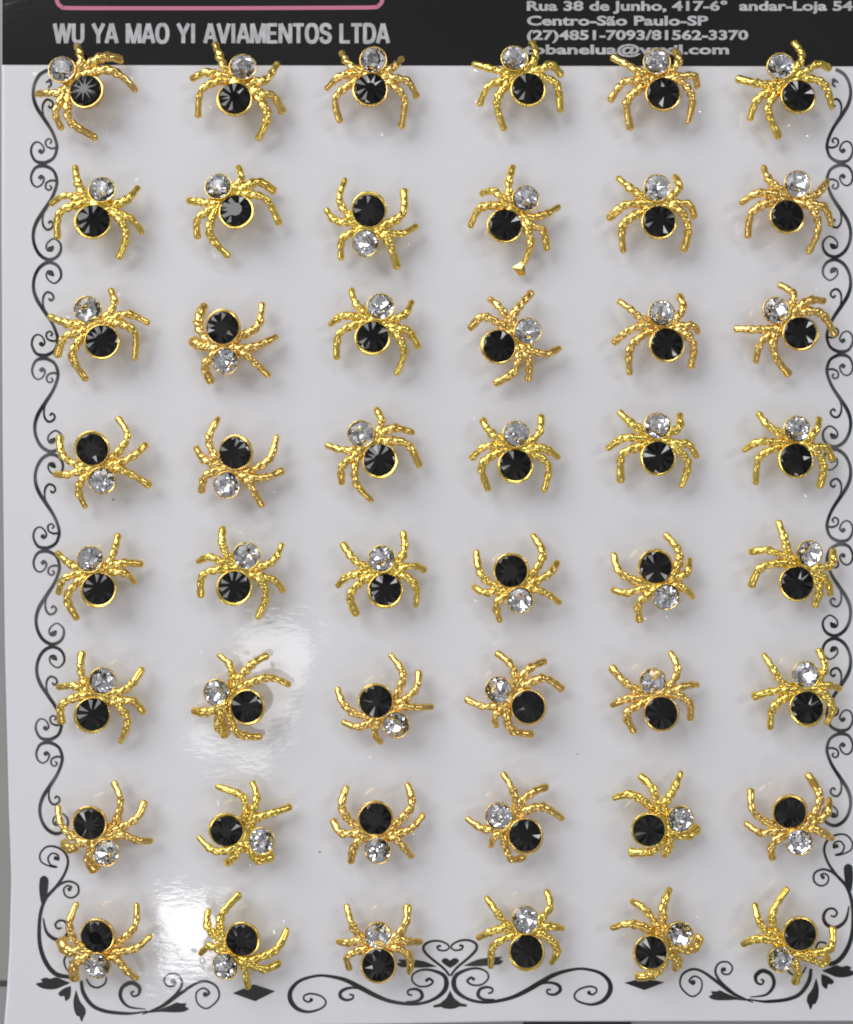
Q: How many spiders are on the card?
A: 48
